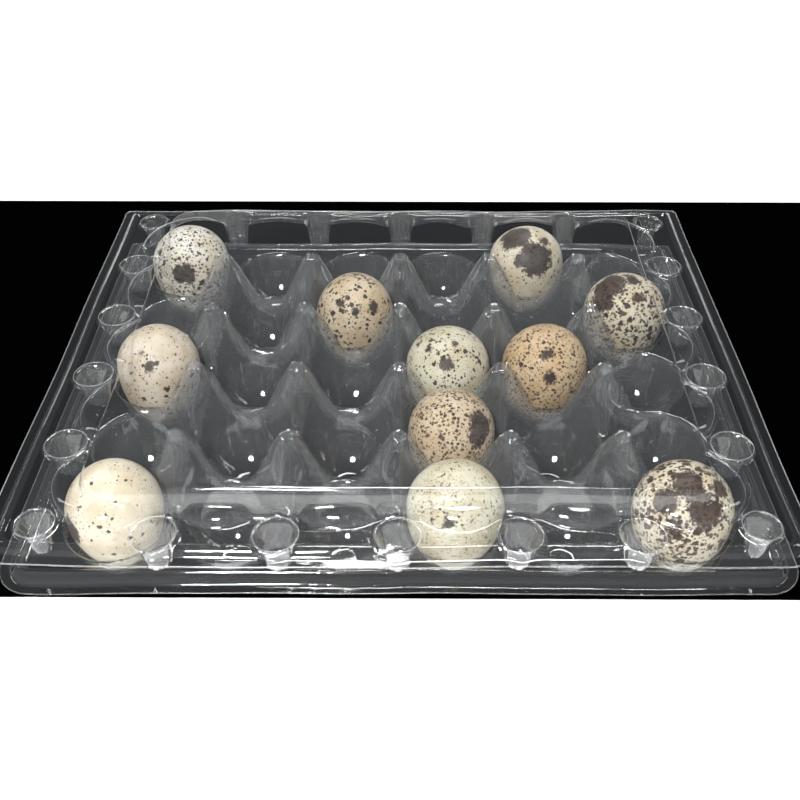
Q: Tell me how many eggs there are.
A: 11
